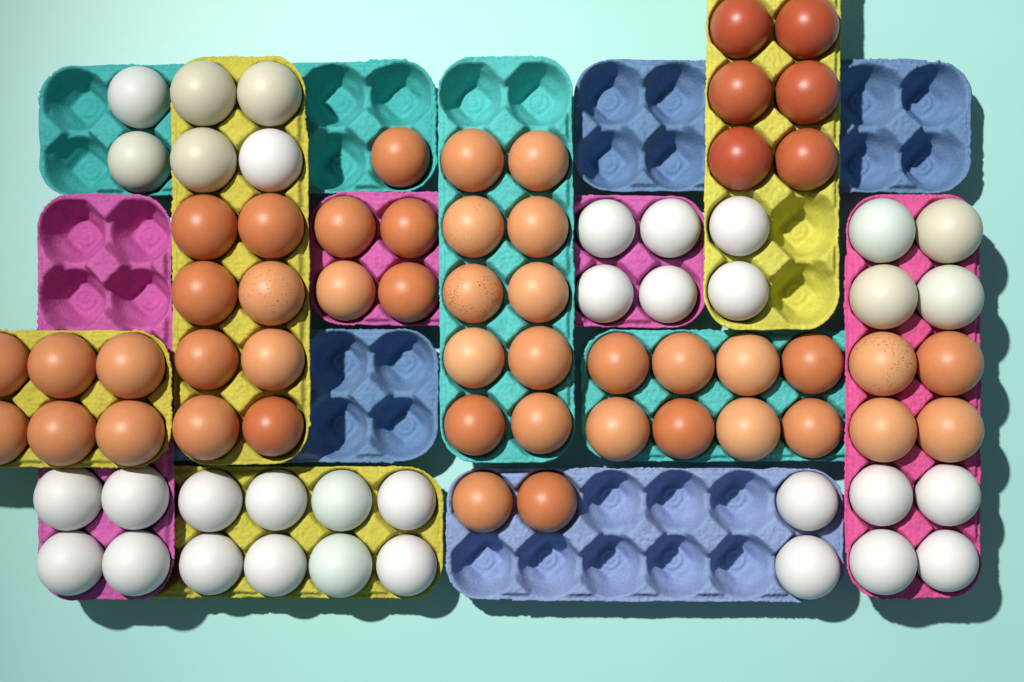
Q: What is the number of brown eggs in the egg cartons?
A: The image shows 49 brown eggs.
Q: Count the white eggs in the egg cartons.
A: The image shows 34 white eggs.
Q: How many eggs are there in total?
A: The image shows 83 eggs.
